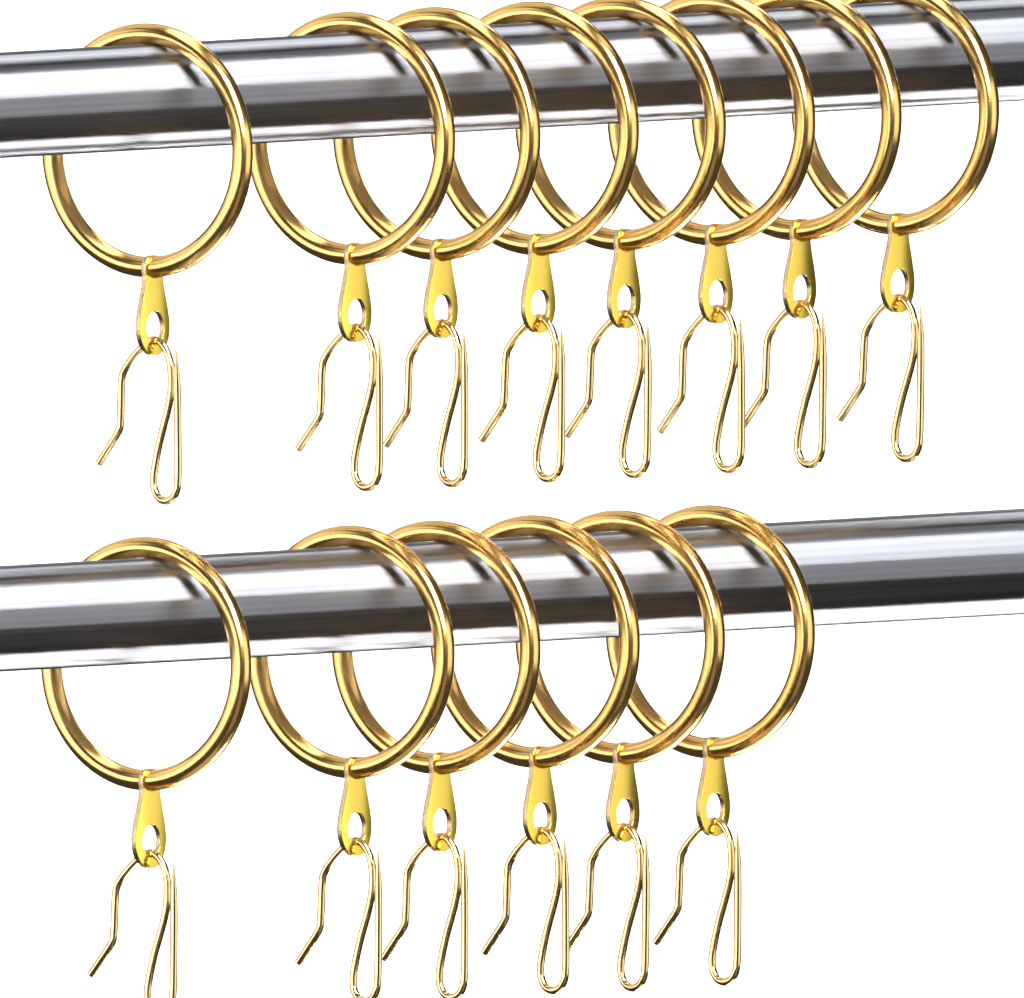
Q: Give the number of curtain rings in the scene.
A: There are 14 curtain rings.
